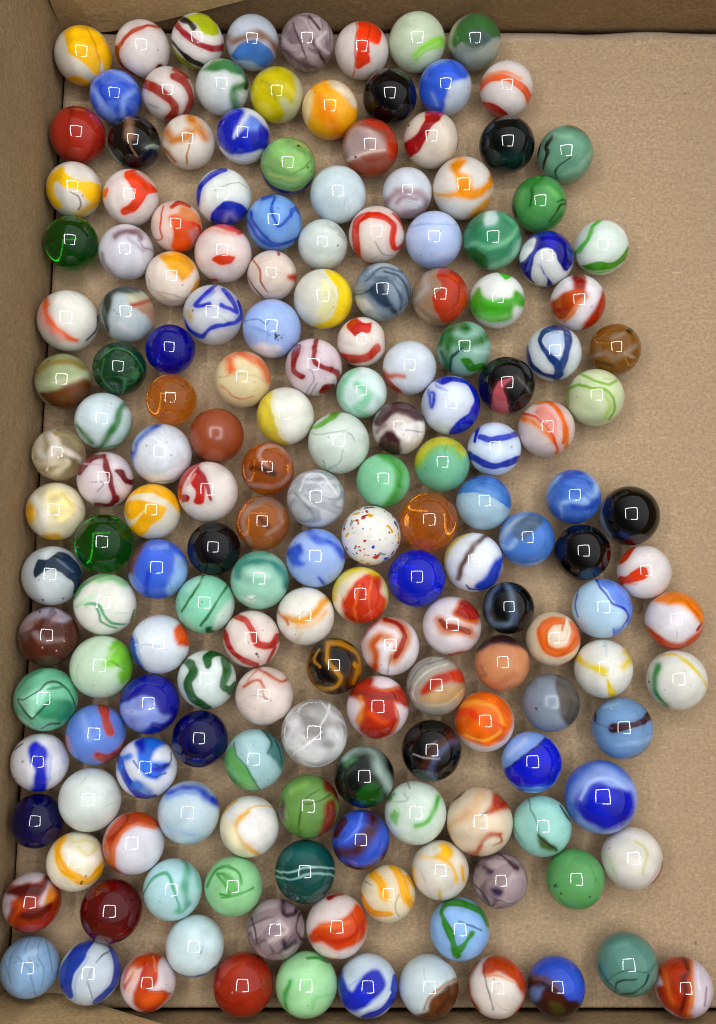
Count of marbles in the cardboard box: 176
